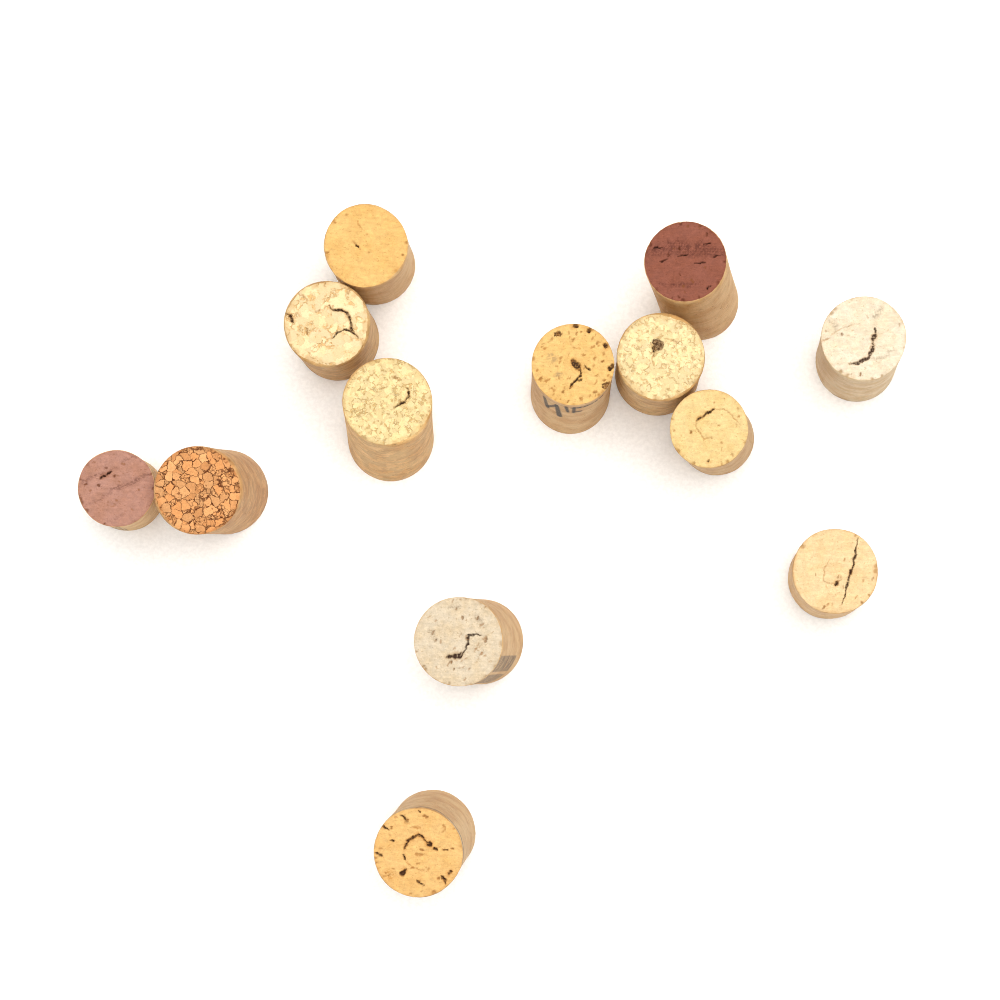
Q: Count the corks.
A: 13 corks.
